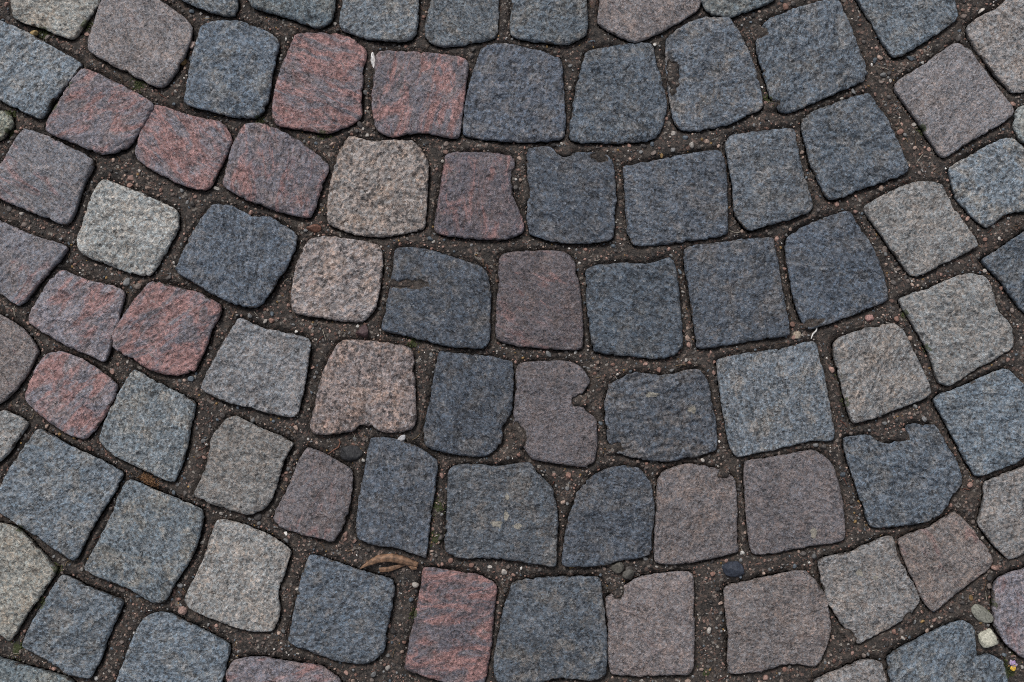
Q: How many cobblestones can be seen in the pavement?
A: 86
